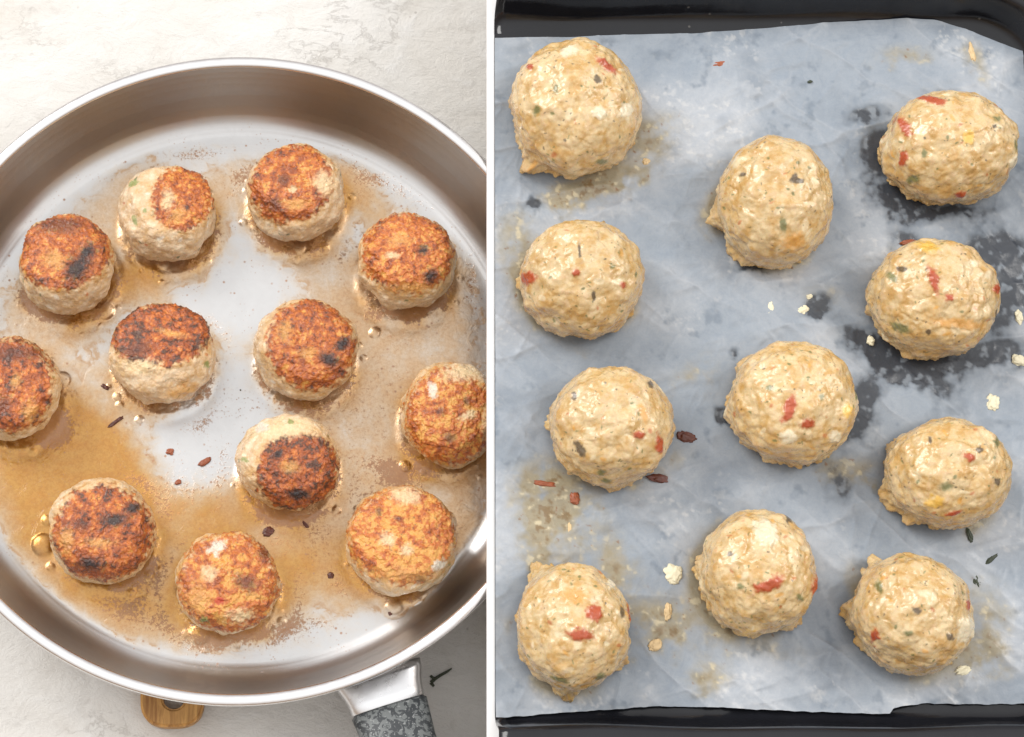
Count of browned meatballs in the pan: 12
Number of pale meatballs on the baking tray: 11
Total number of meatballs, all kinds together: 23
